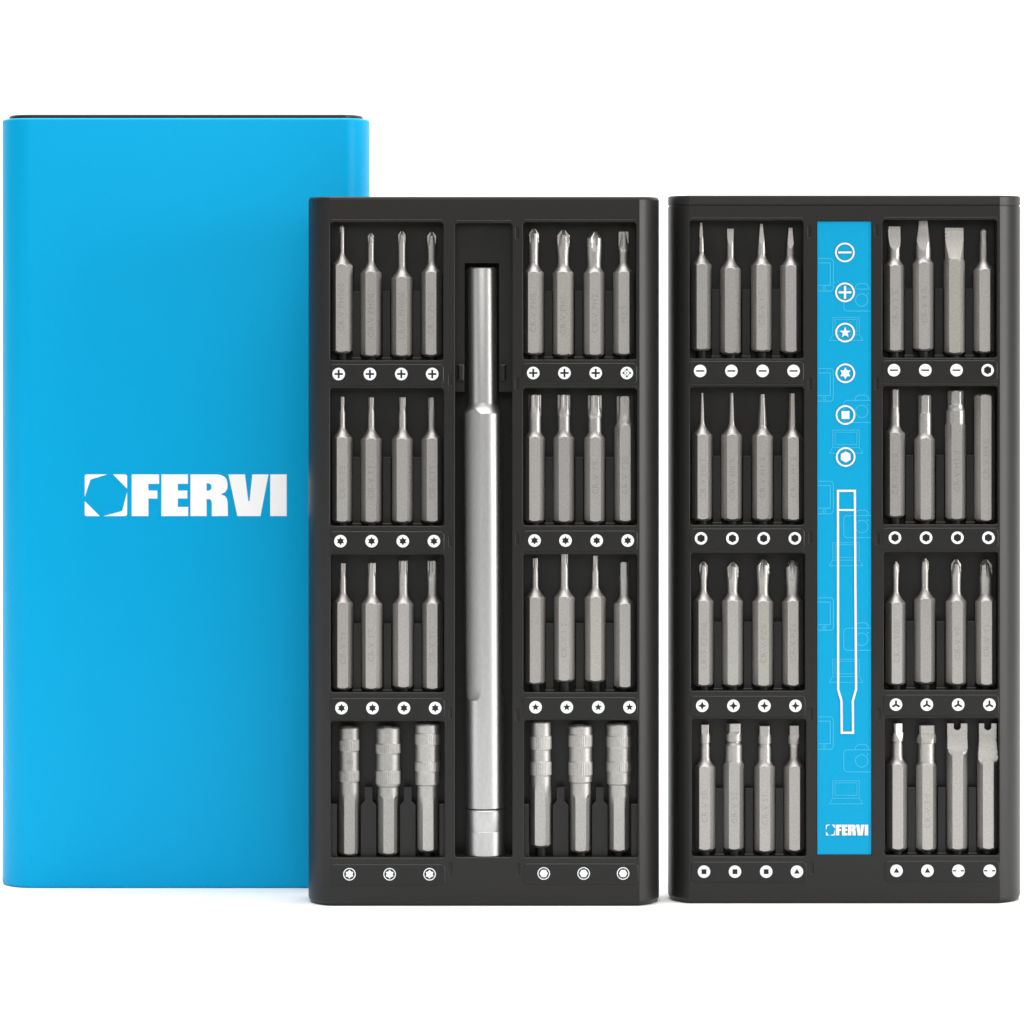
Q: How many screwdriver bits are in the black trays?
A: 56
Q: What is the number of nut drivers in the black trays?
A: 6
